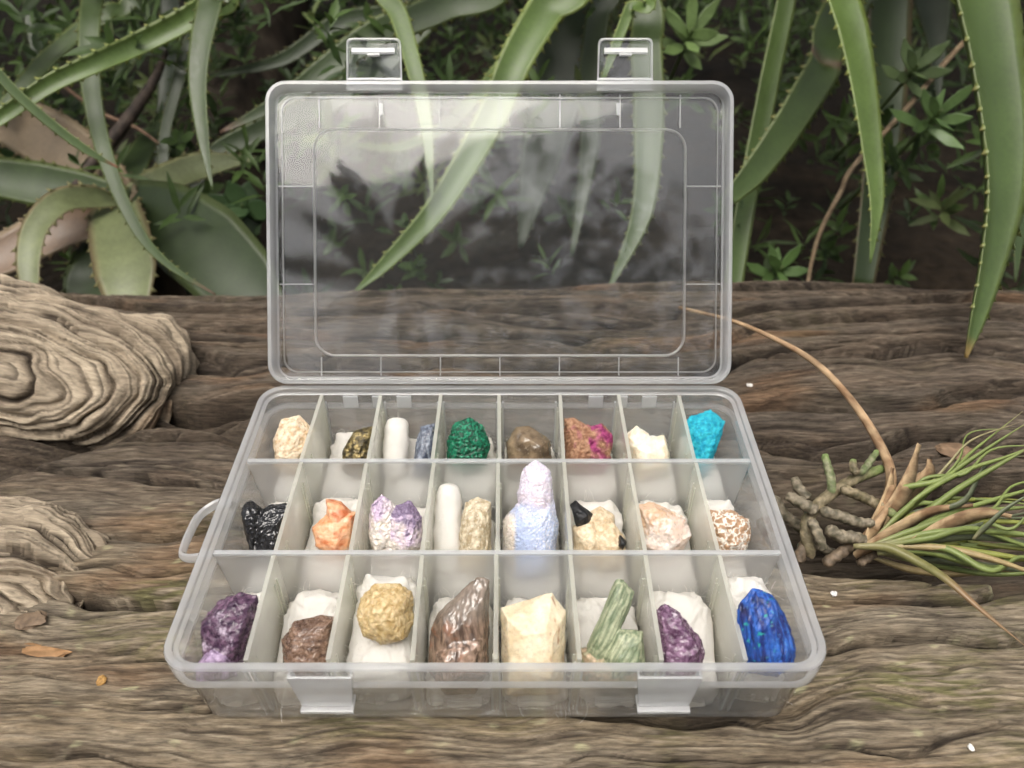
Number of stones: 24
